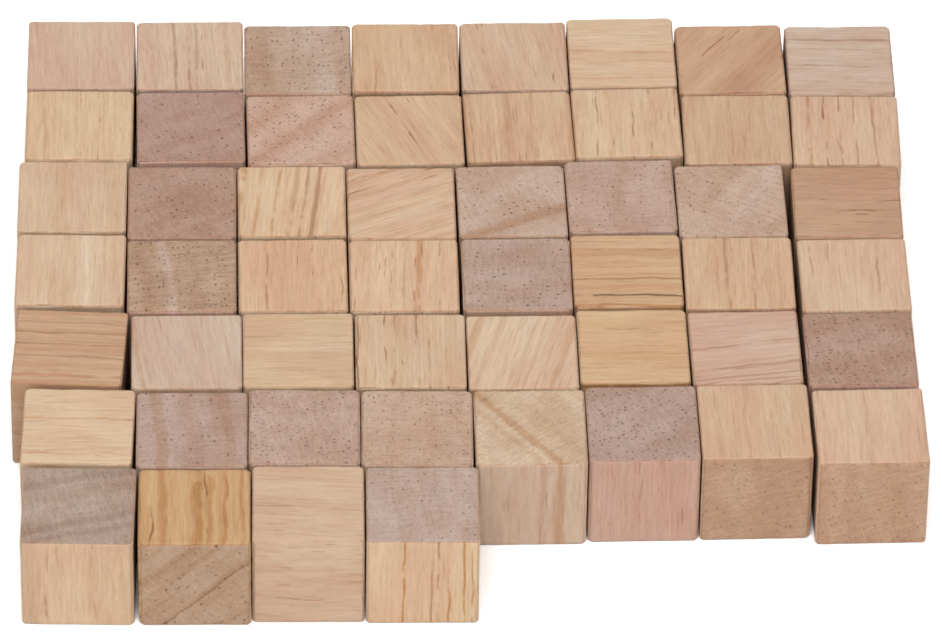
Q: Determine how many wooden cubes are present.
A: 52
